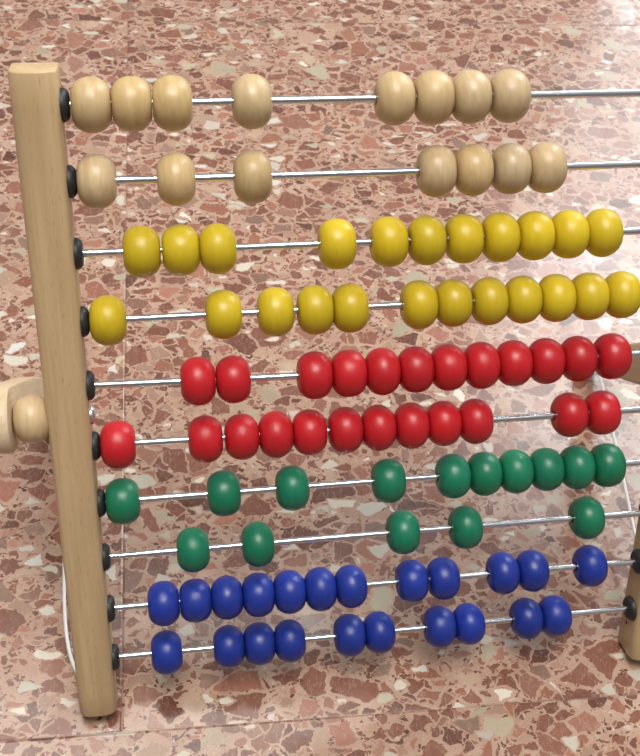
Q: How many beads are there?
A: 100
